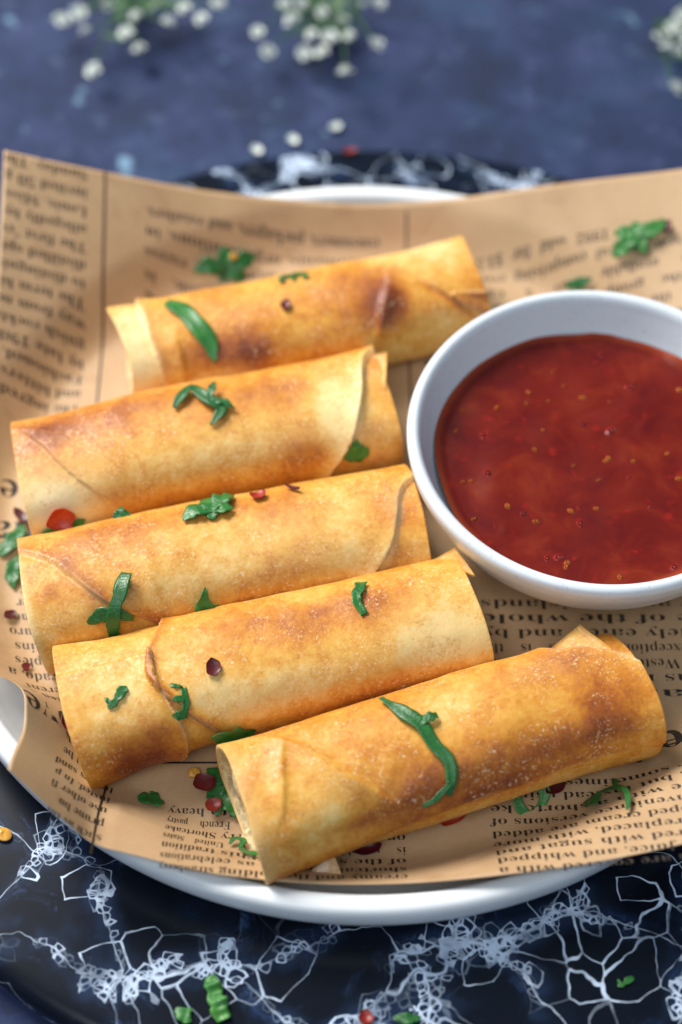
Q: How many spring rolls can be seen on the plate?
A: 5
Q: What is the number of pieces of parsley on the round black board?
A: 28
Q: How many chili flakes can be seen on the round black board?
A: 17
